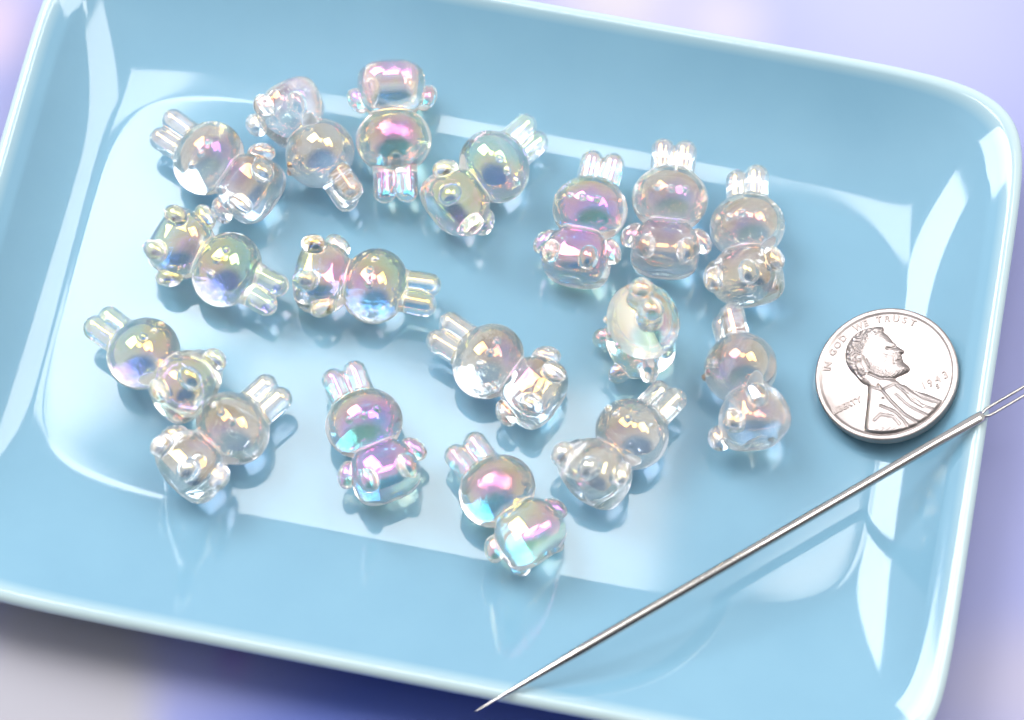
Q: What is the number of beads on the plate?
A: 17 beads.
